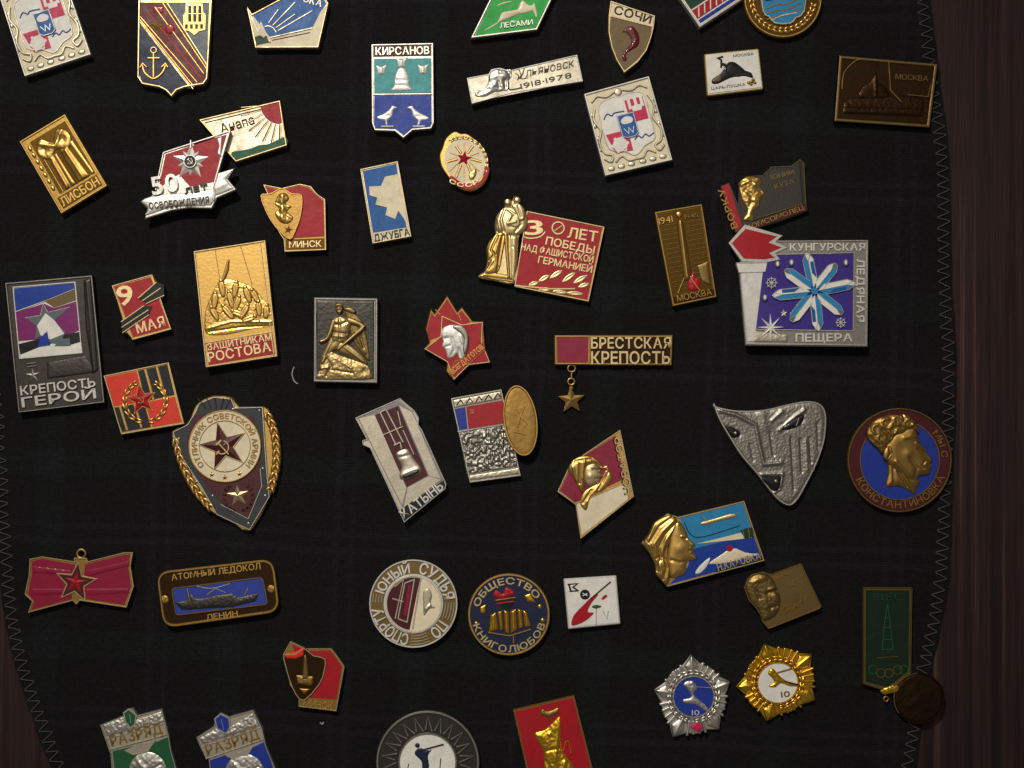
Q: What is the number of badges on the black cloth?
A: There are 51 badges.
